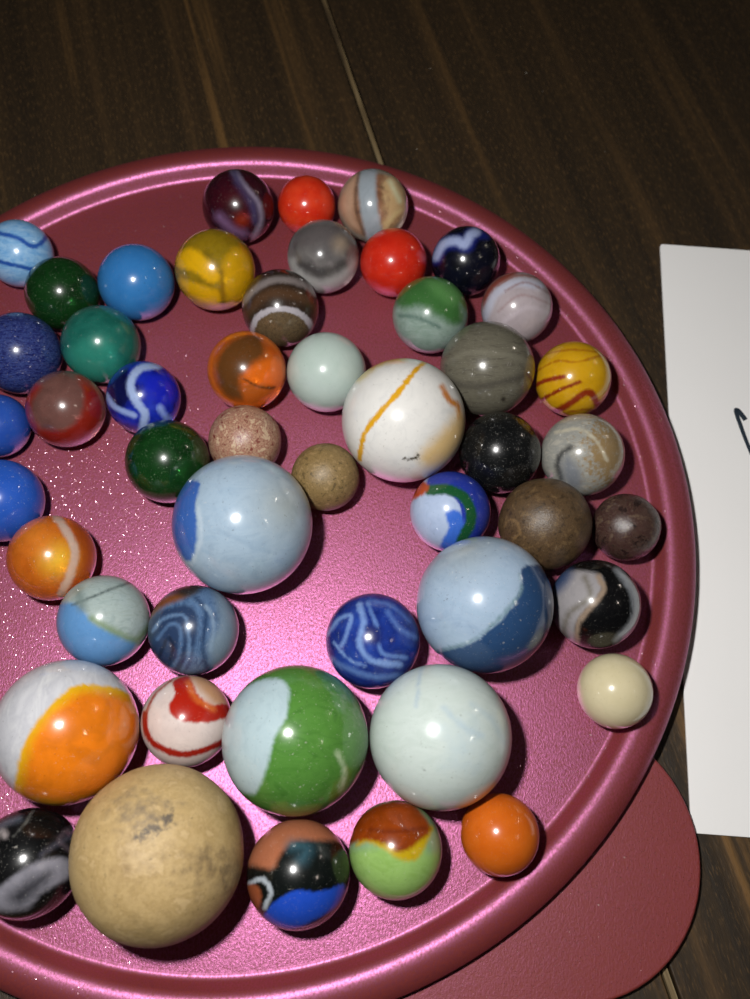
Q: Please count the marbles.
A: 49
